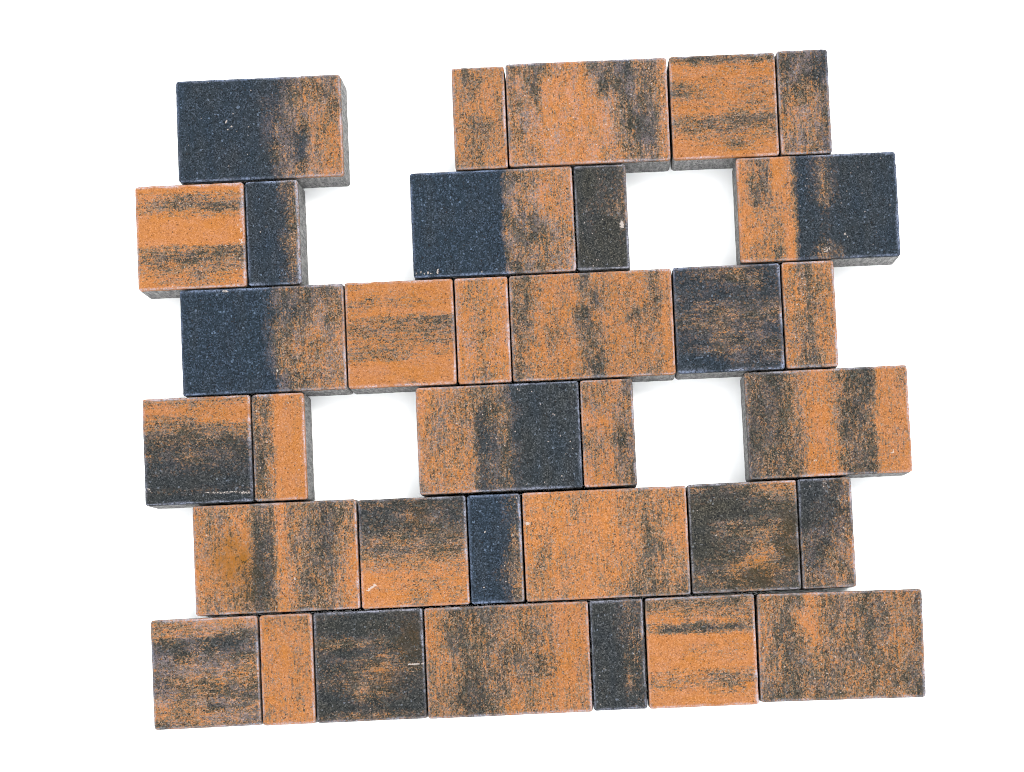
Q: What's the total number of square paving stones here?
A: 10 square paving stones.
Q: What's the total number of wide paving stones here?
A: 12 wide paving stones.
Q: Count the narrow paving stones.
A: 12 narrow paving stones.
